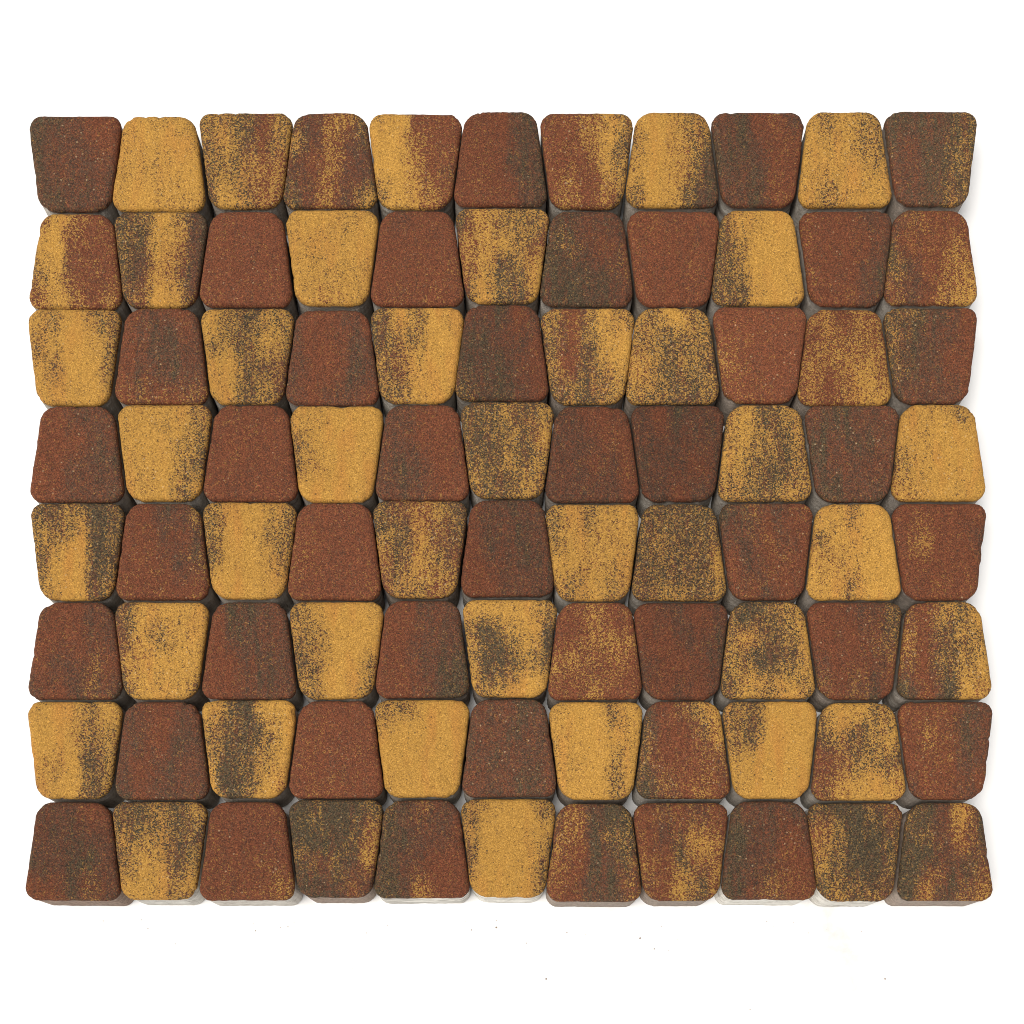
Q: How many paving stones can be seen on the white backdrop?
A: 88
